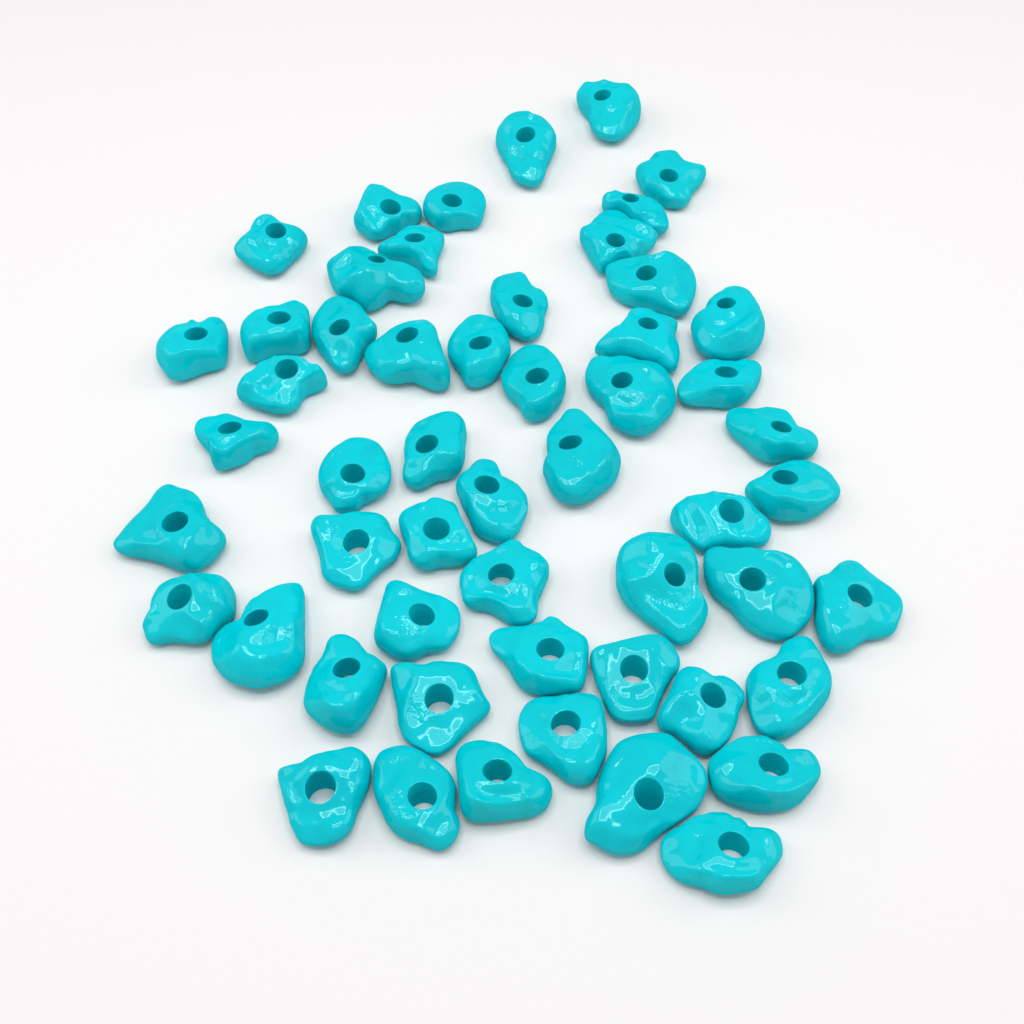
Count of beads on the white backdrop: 54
